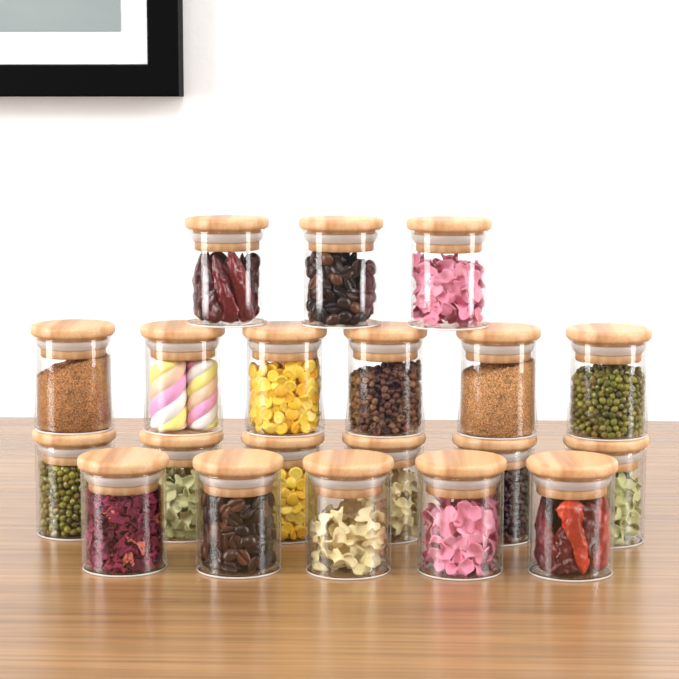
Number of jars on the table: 20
